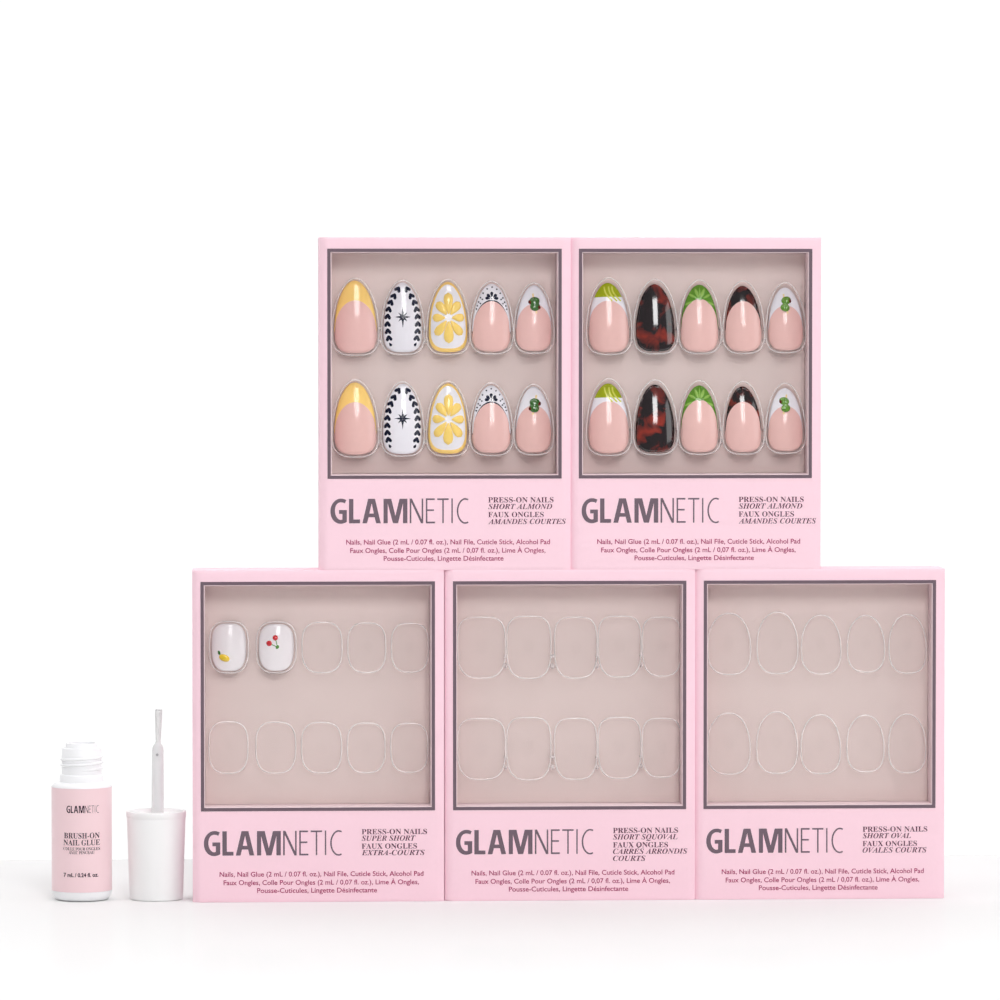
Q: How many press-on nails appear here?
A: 22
